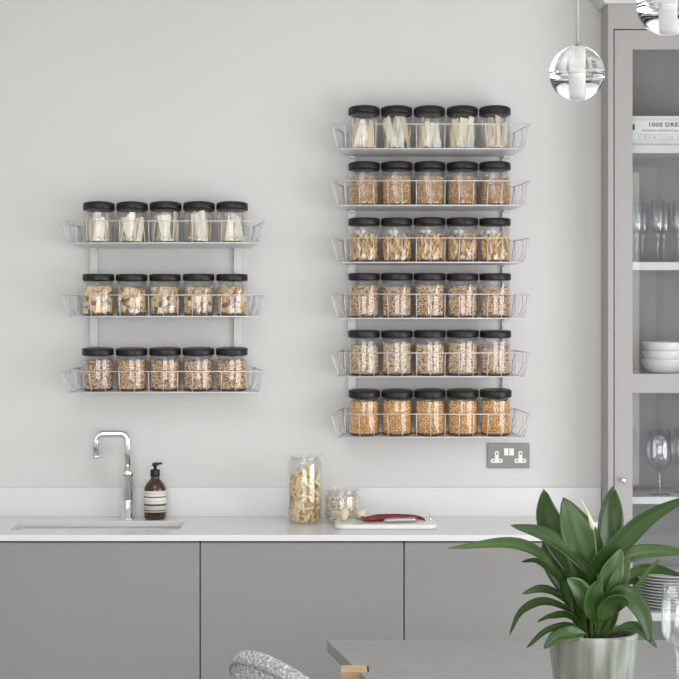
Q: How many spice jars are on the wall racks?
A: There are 45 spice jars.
